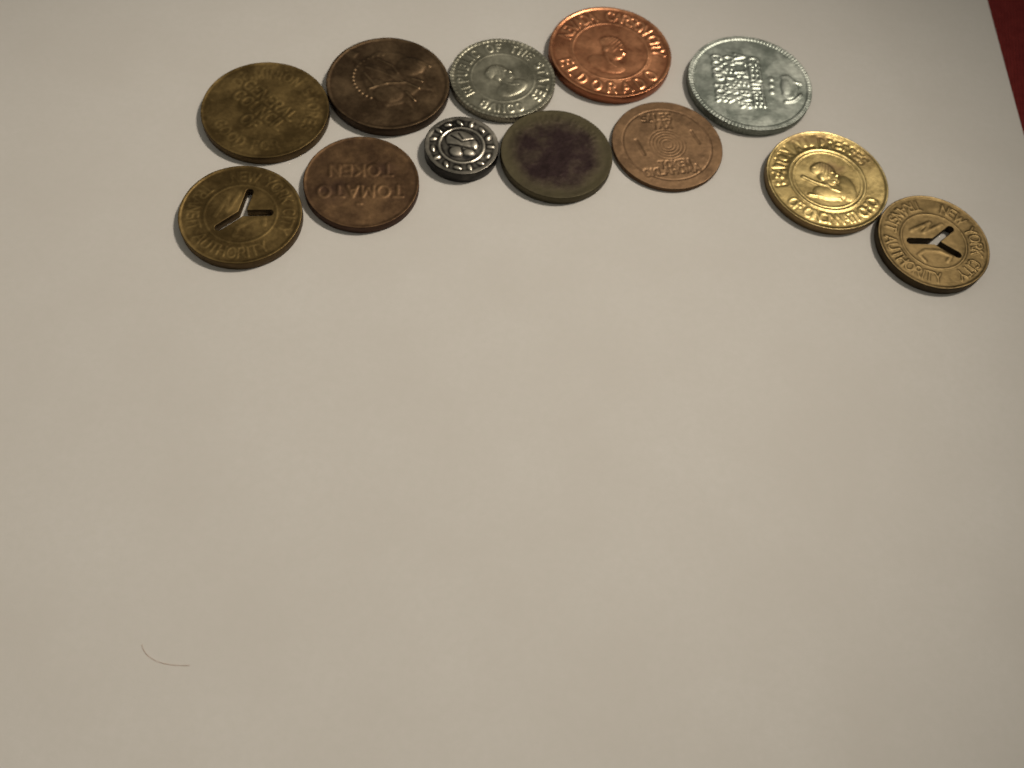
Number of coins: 12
